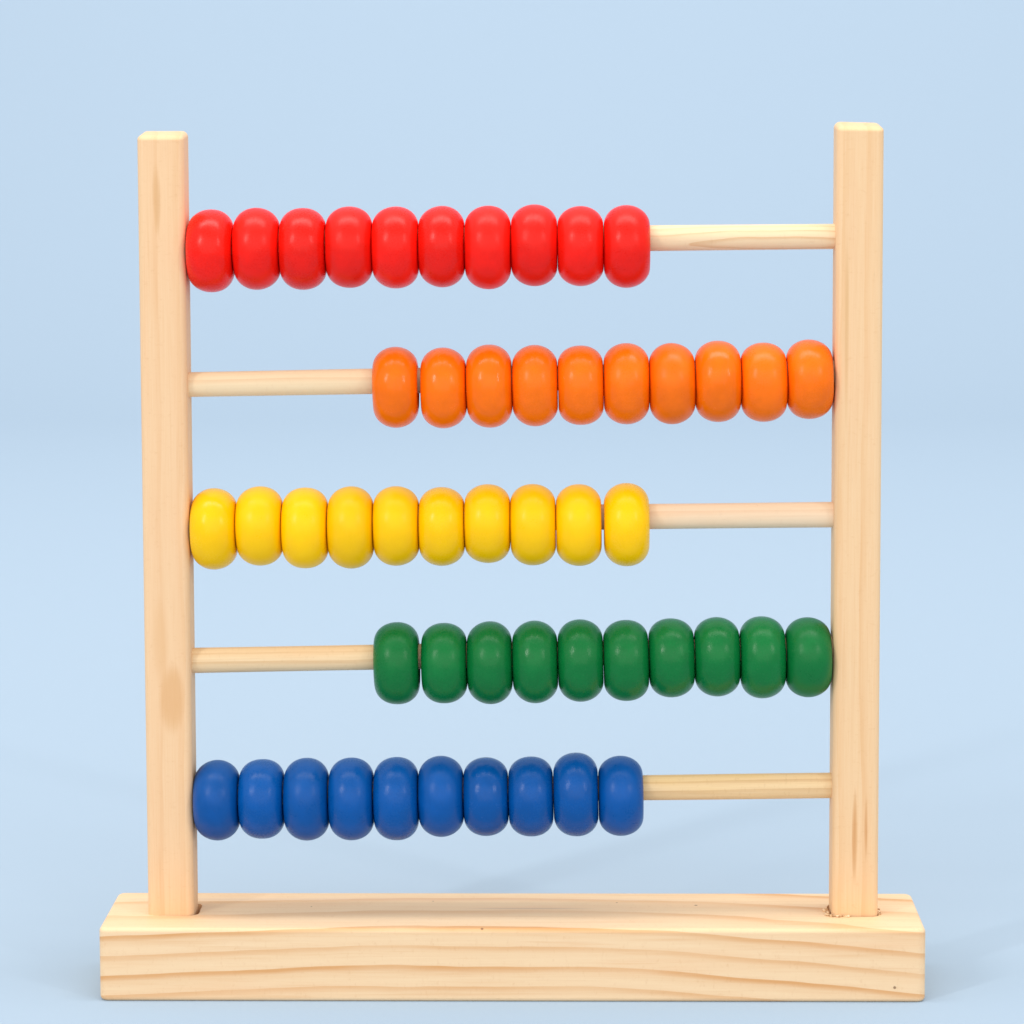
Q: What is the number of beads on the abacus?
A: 50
